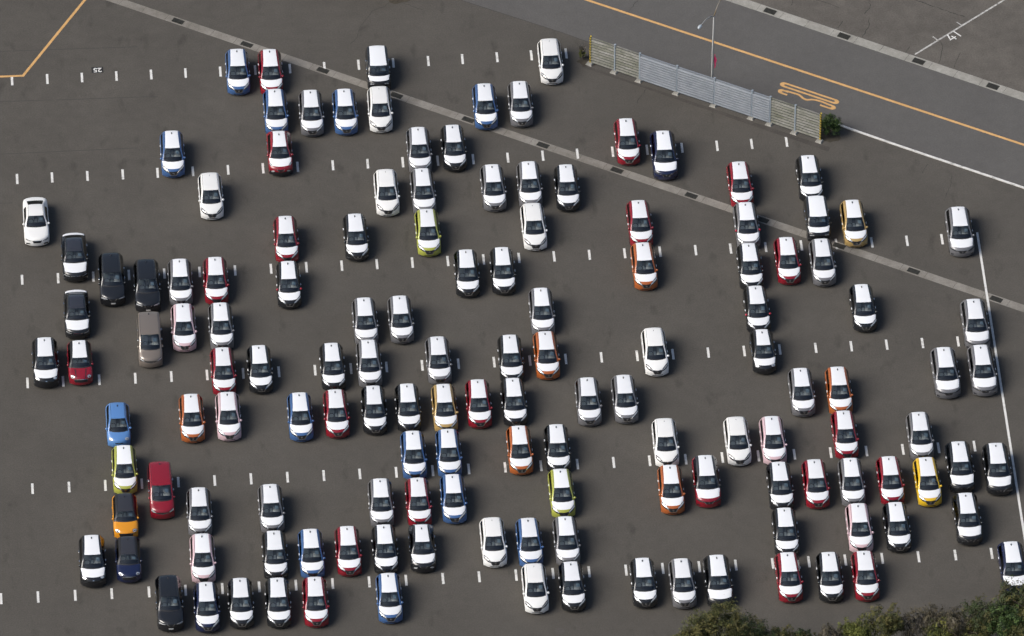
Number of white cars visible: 11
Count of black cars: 42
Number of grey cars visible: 29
